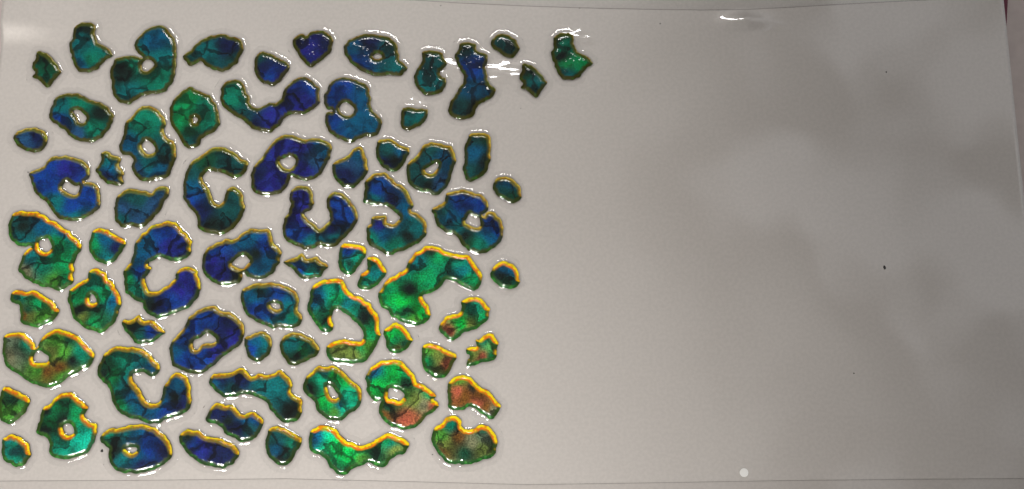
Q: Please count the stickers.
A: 68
